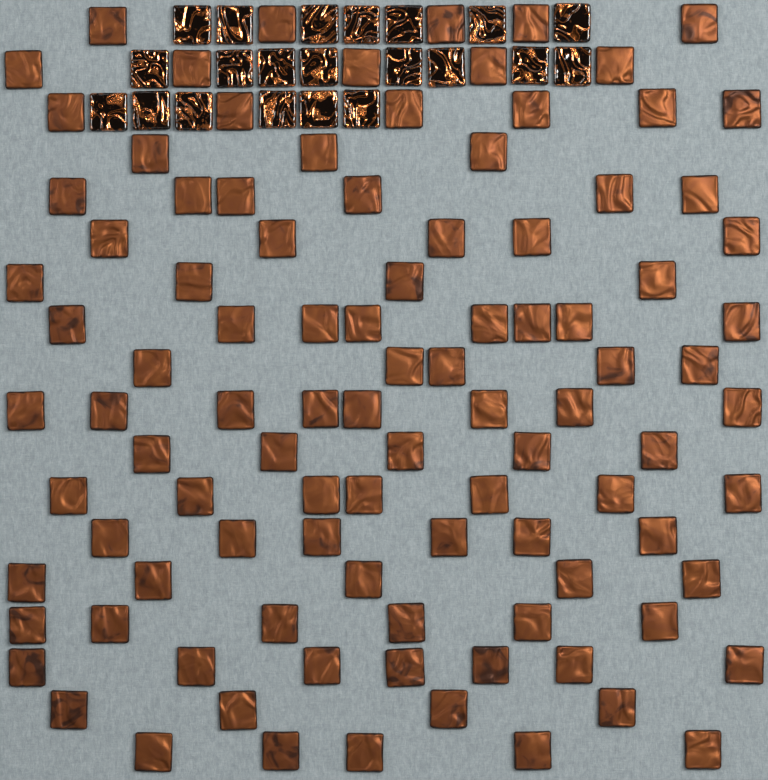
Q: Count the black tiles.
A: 21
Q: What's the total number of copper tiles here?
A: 100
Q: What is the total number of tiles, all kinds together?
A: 121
